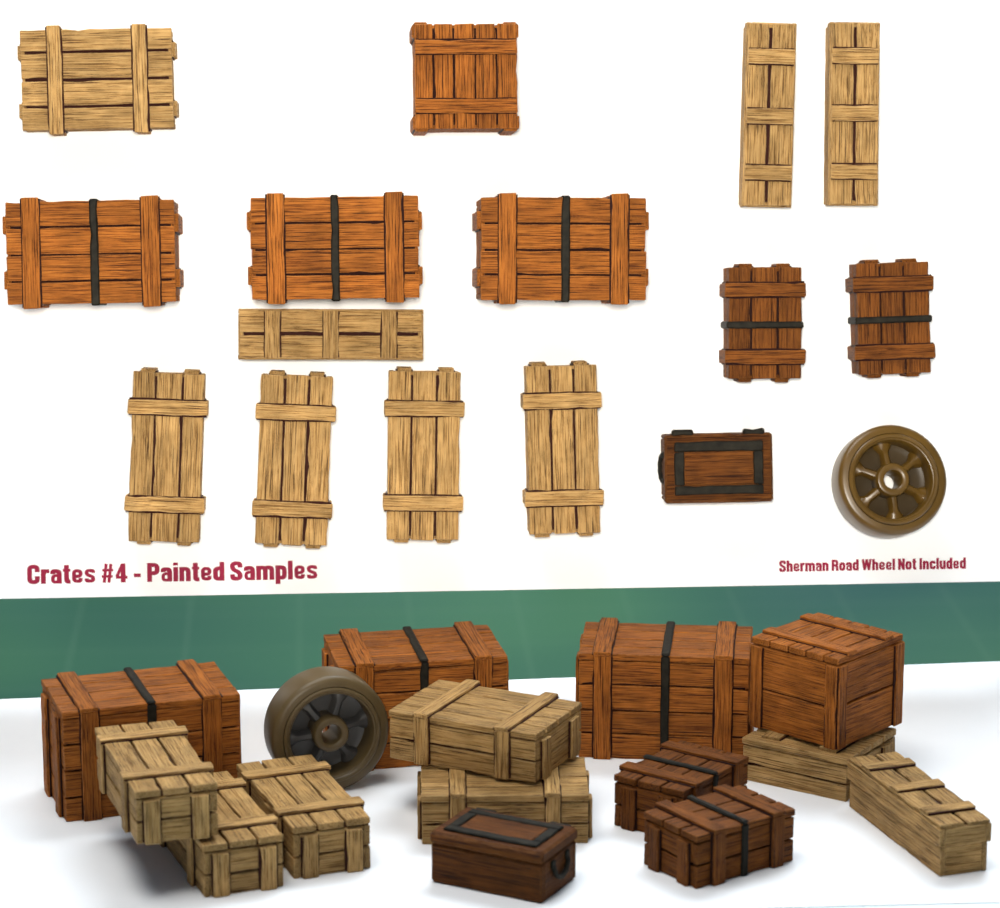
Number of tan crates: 15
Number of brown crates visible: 14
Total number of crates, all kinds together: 29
